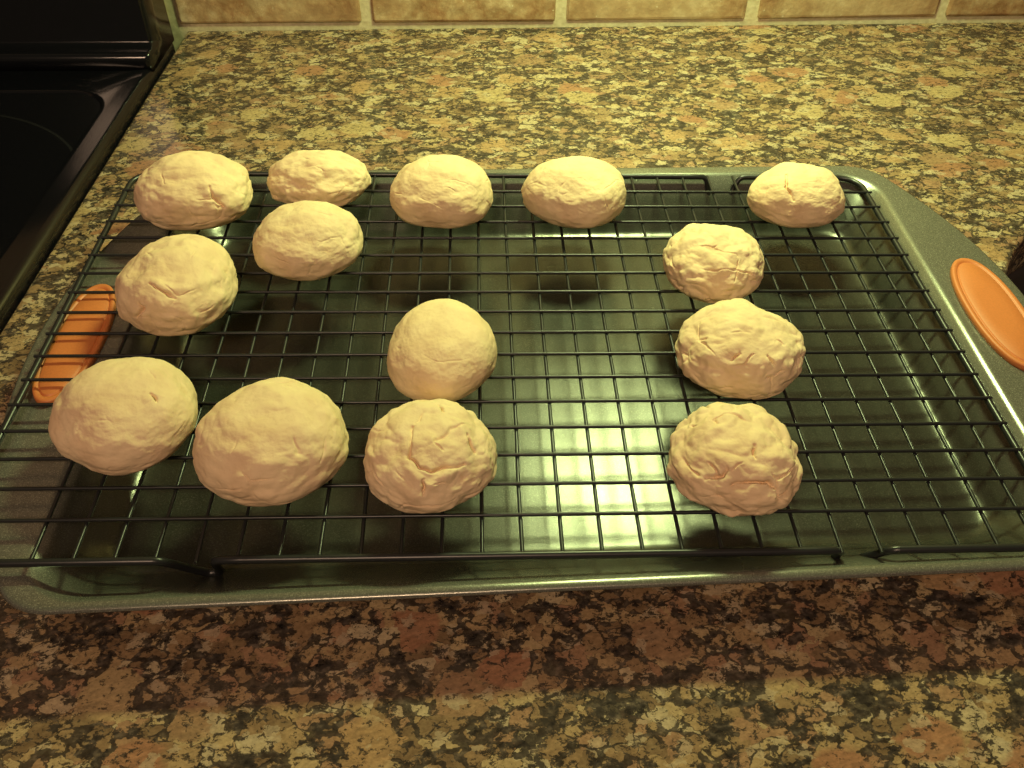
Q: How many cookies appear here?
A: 14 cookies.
